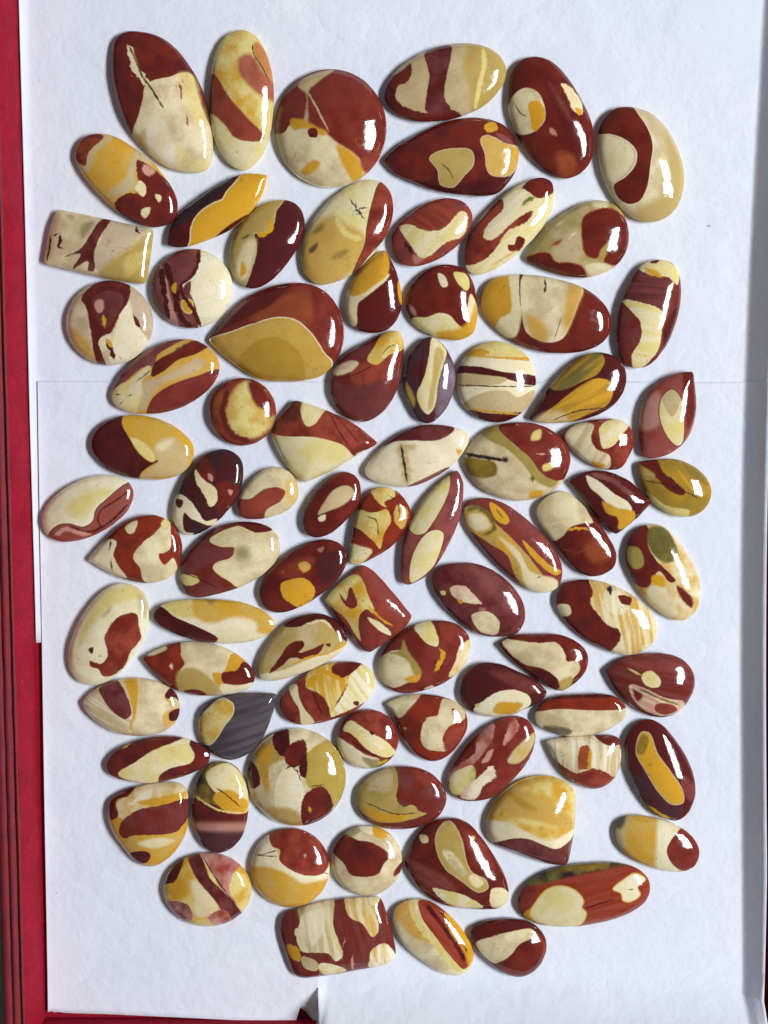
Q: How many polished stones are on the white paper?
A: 83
